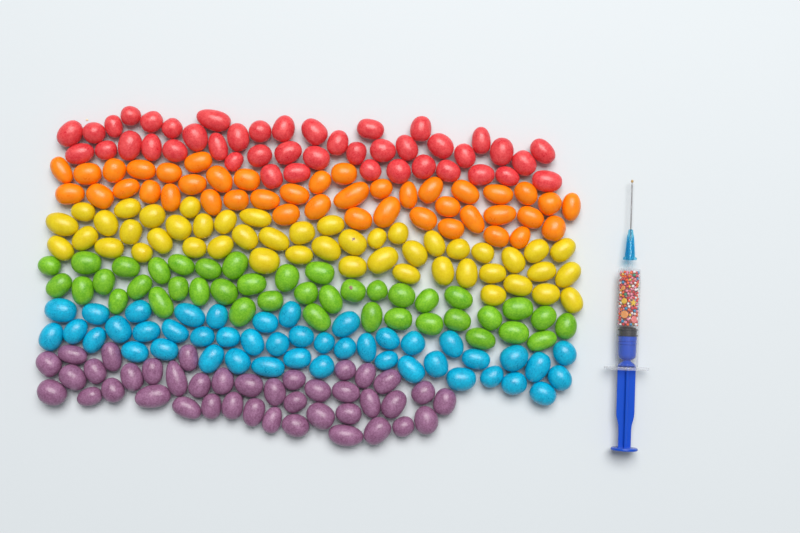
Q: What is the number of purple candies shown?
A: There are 40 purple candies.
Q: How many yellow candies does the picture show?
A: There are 47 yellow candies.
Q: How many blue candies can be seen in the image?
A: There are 44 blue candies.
